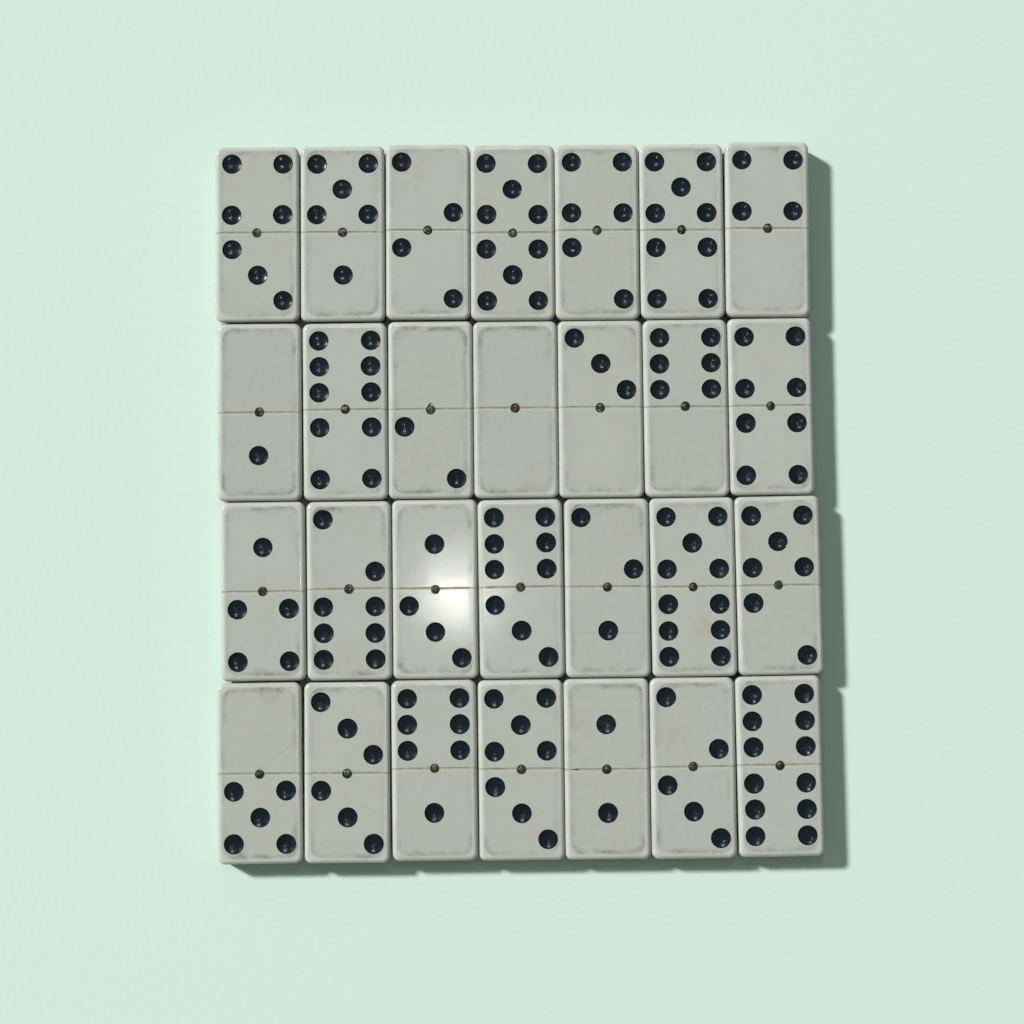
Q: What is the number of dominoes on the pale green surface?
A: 28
